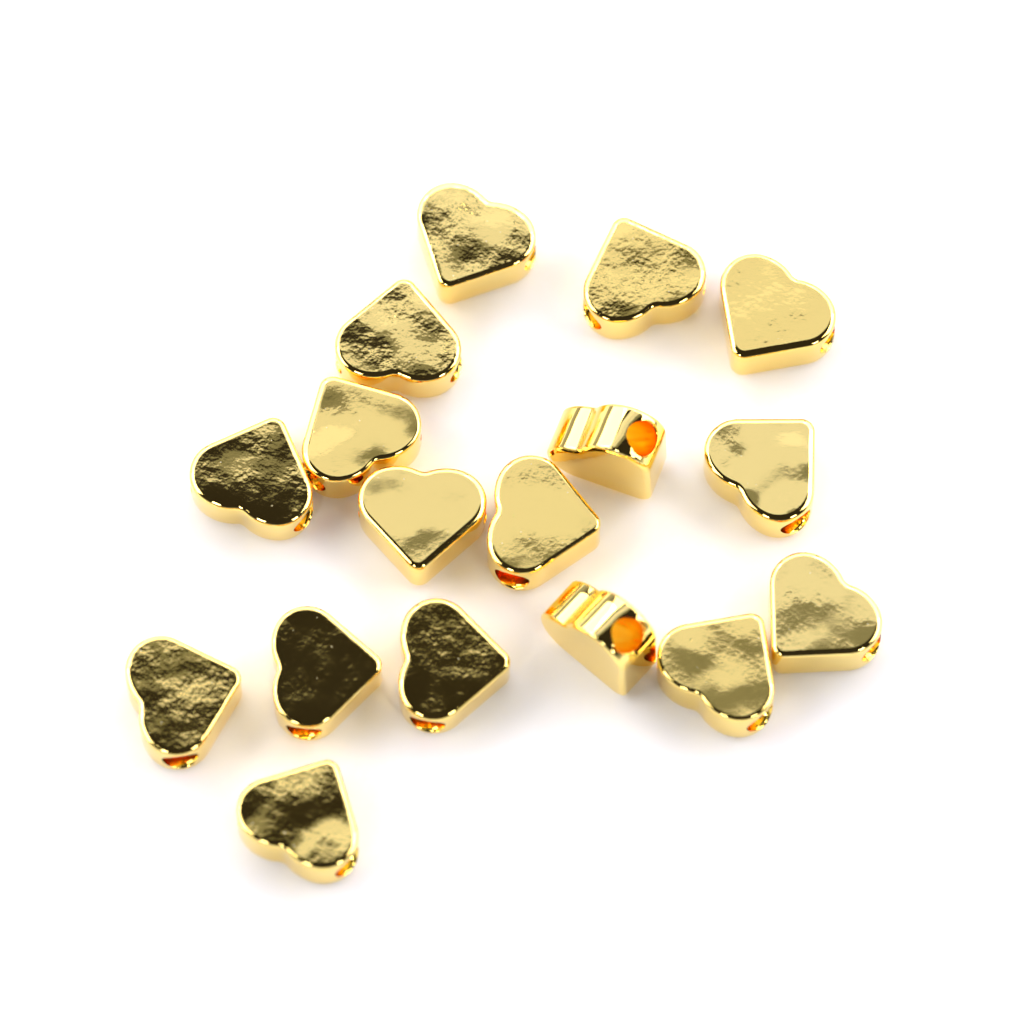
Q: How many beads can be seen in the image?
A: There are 17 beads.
